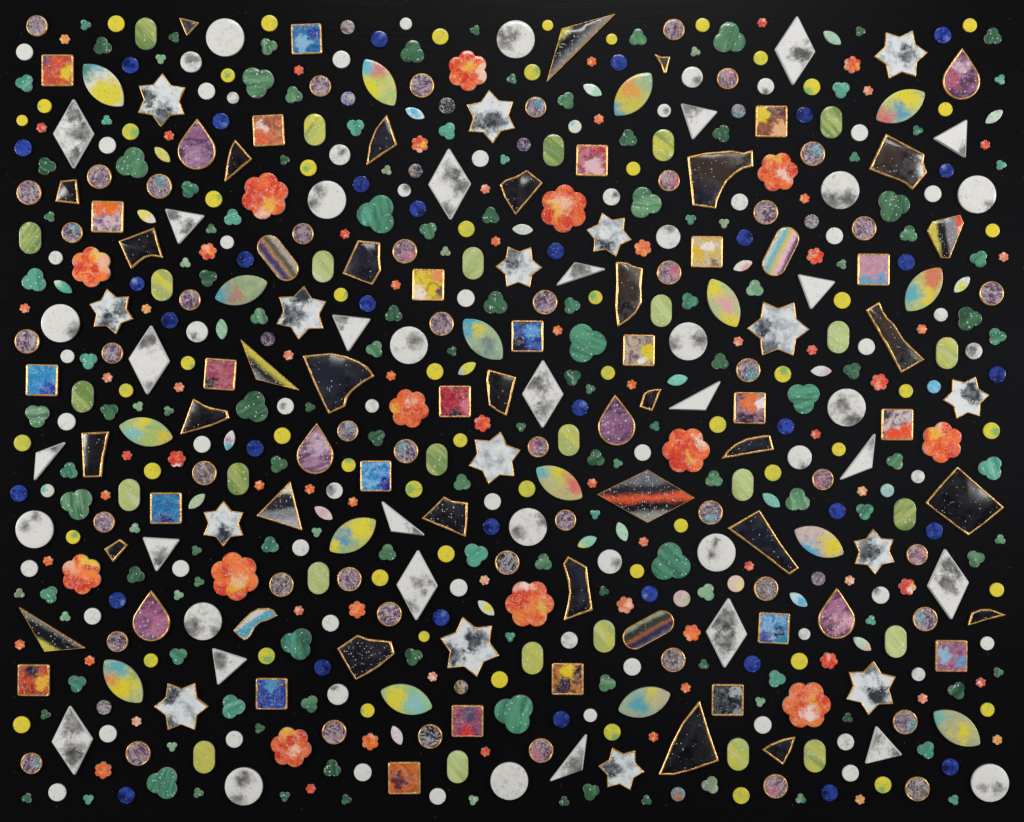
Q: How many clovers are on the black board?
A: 140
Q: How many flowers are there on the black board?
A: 80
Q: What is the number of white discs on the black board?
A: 75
